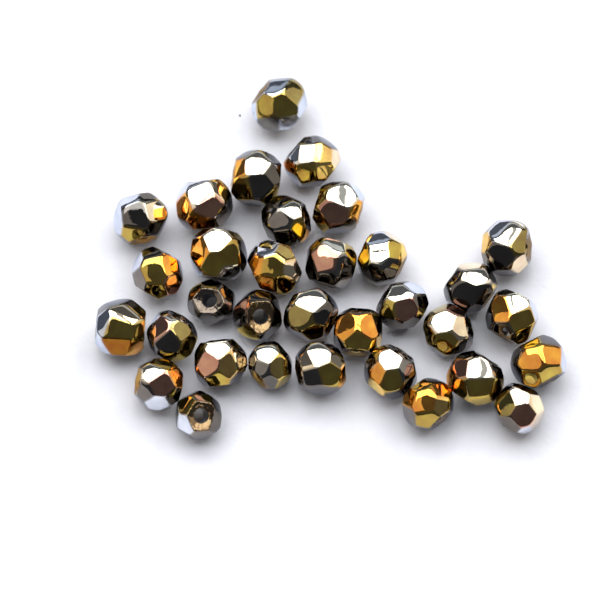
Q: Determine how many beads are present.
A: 33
